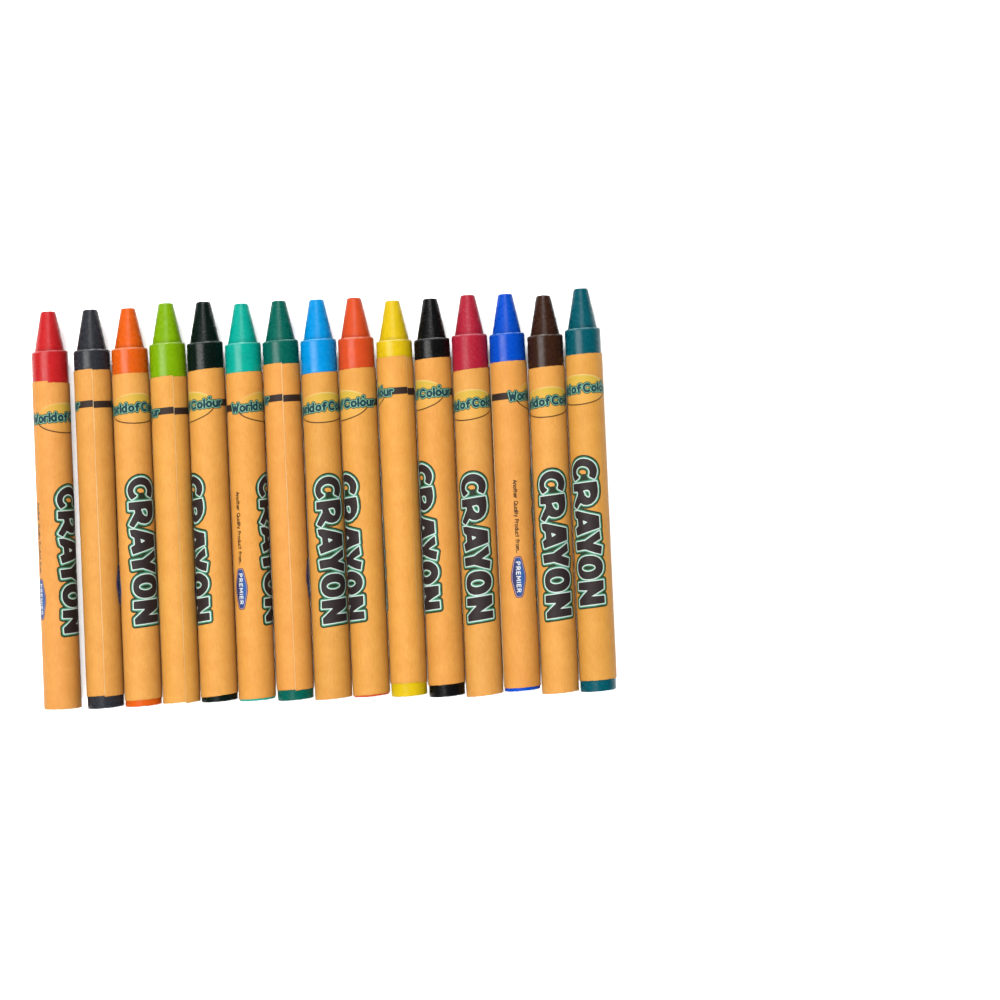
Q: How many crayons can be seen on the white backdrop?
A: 15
